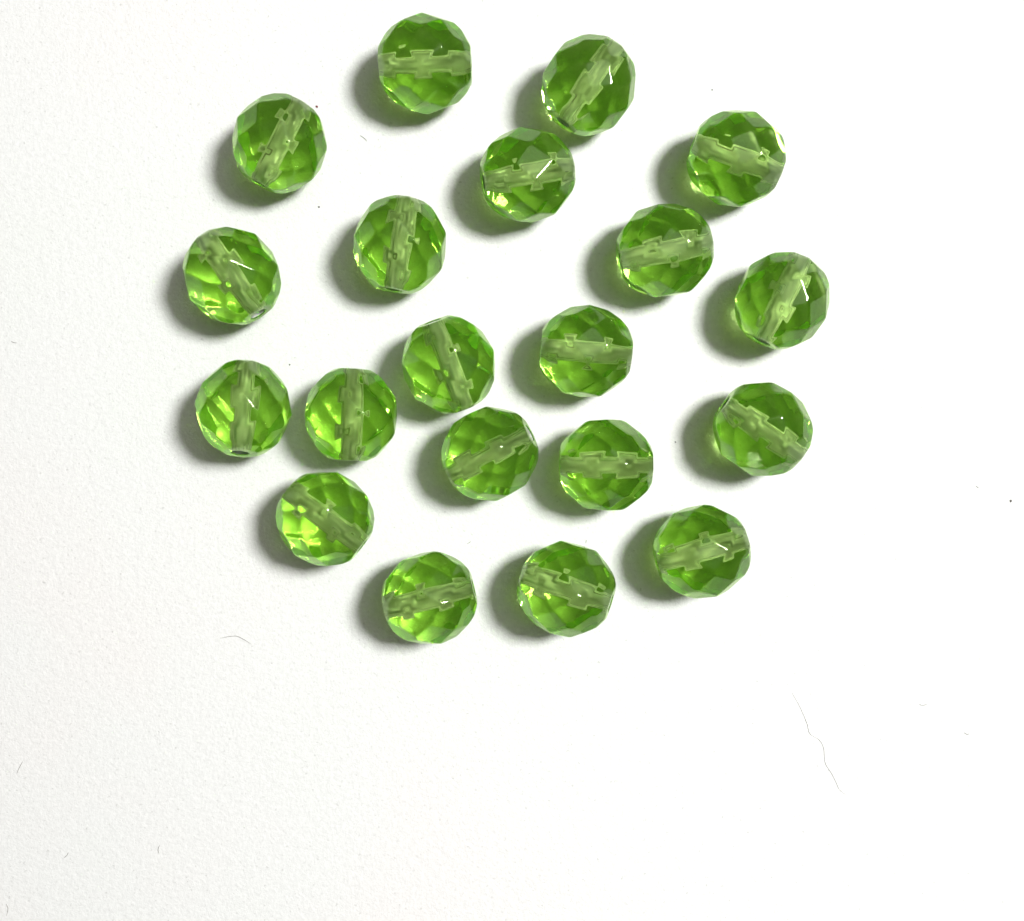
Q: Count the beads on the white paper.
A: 20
